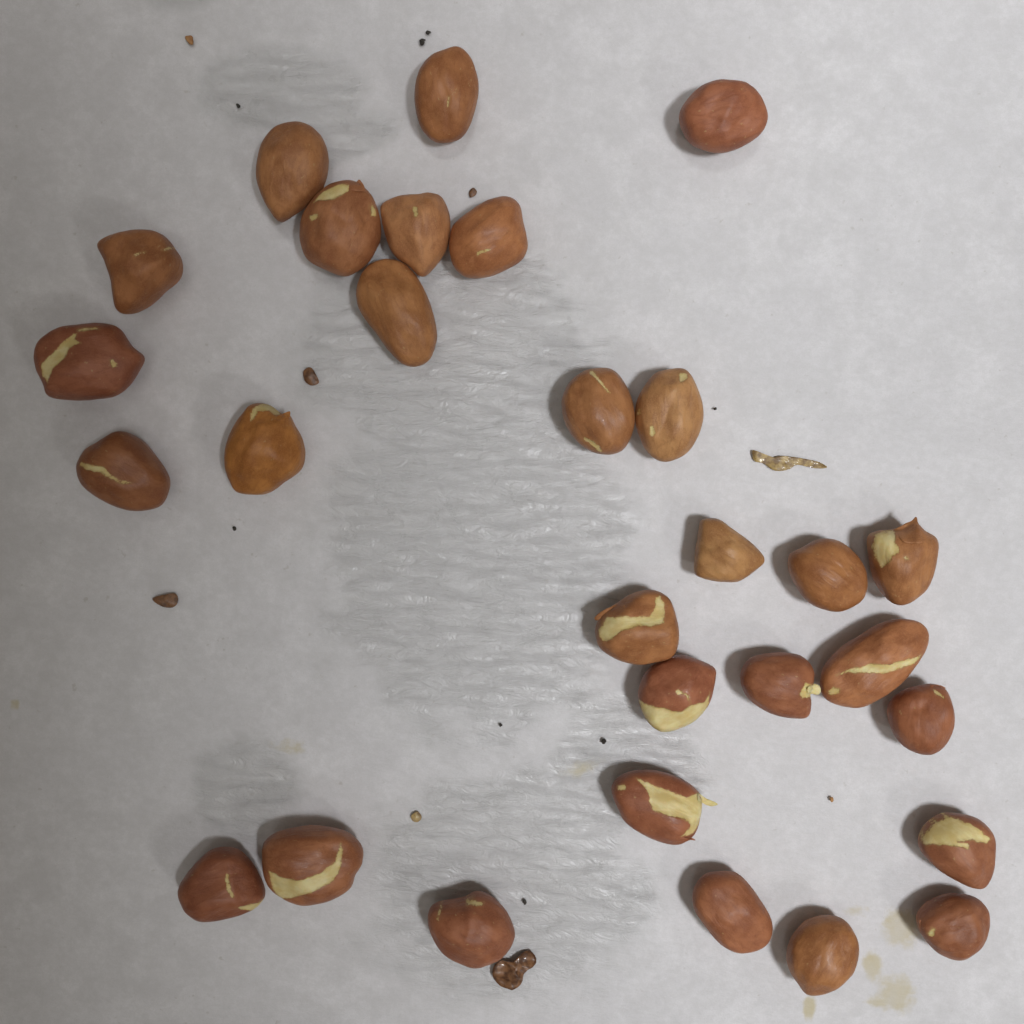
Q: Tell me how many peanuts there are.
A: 29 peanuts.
